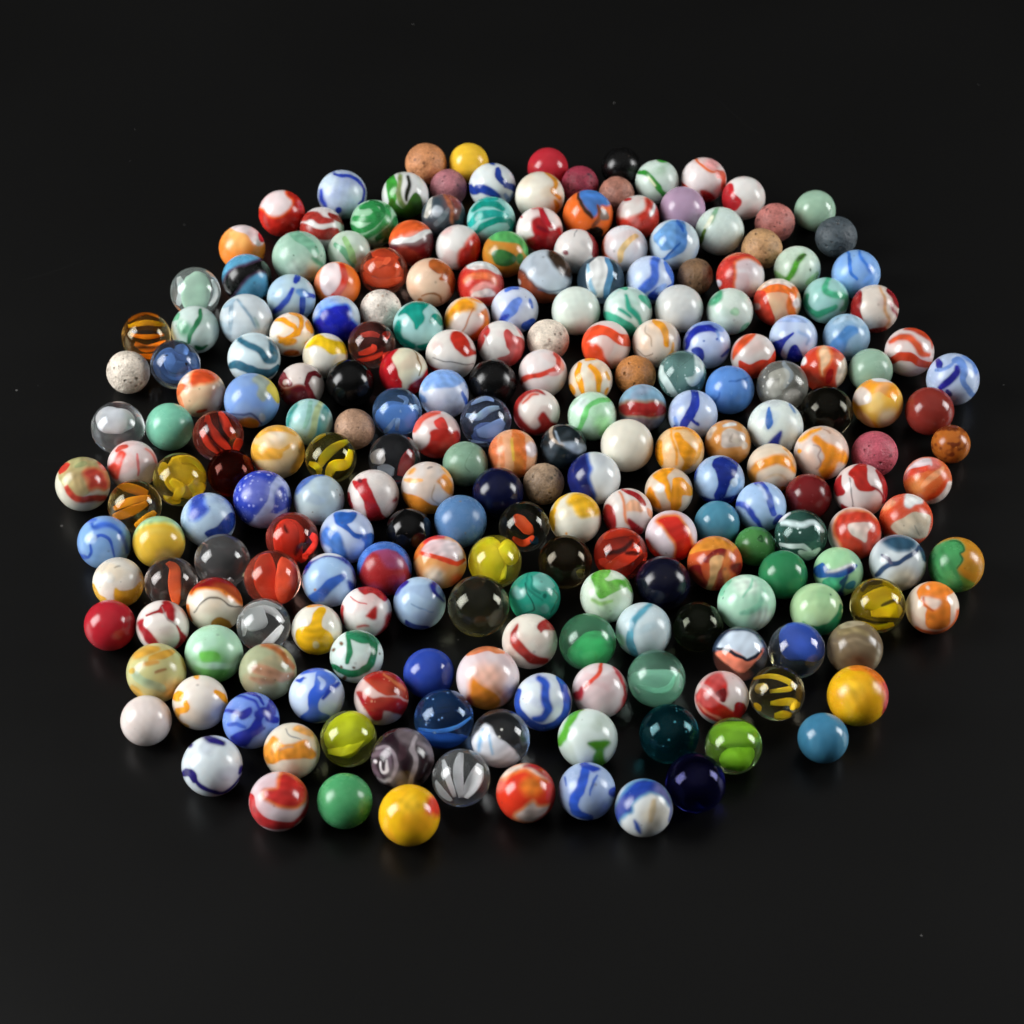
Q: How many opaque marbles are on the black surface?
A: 190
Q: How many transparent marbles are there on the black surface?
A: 43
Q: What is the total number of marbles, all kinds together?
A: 233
